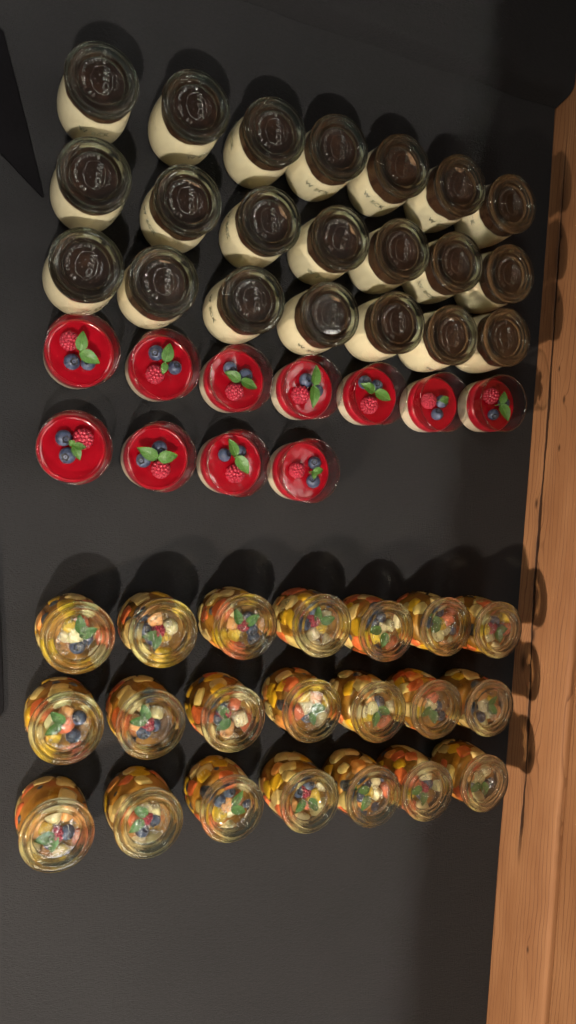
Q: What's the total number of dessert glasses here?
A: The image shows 11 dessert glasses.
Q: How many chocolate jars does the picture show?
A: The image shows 21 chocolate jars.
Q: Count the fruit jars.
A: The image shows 21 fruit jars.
